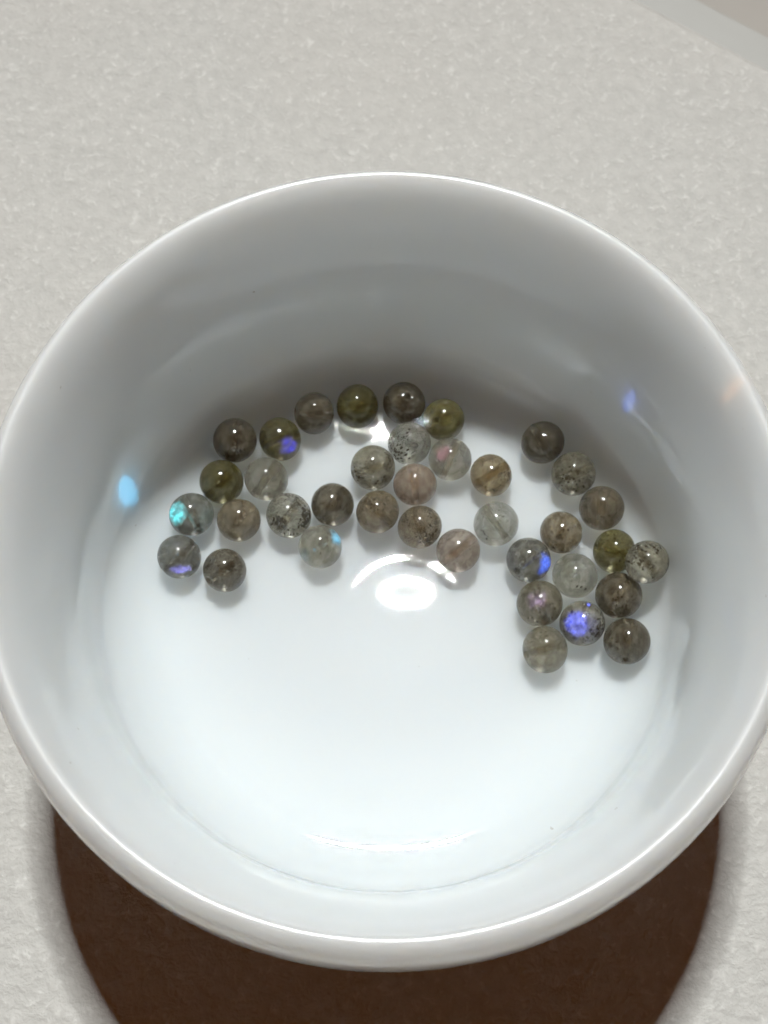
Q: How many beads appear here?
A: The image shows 37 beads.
